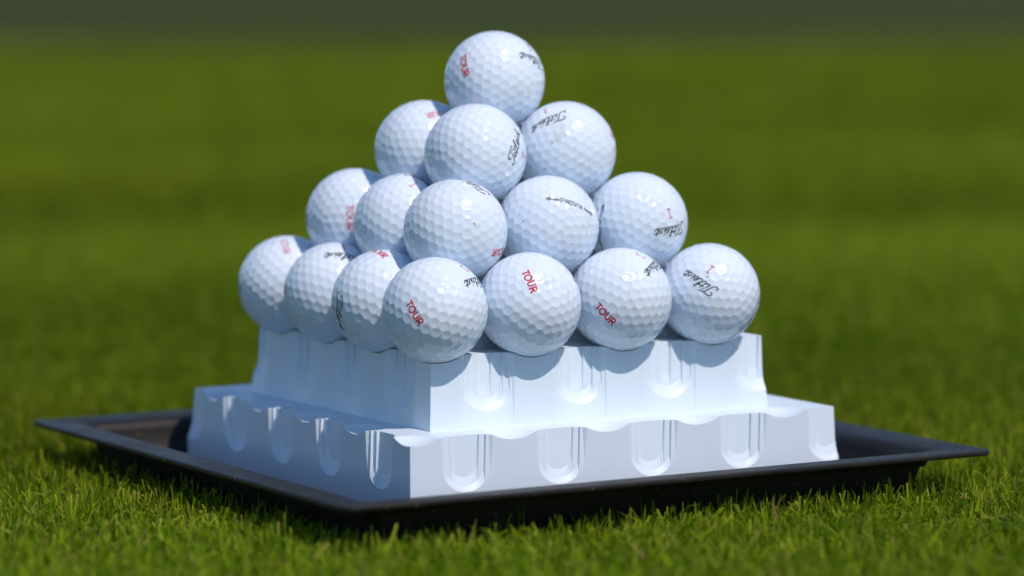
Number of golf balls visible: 16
